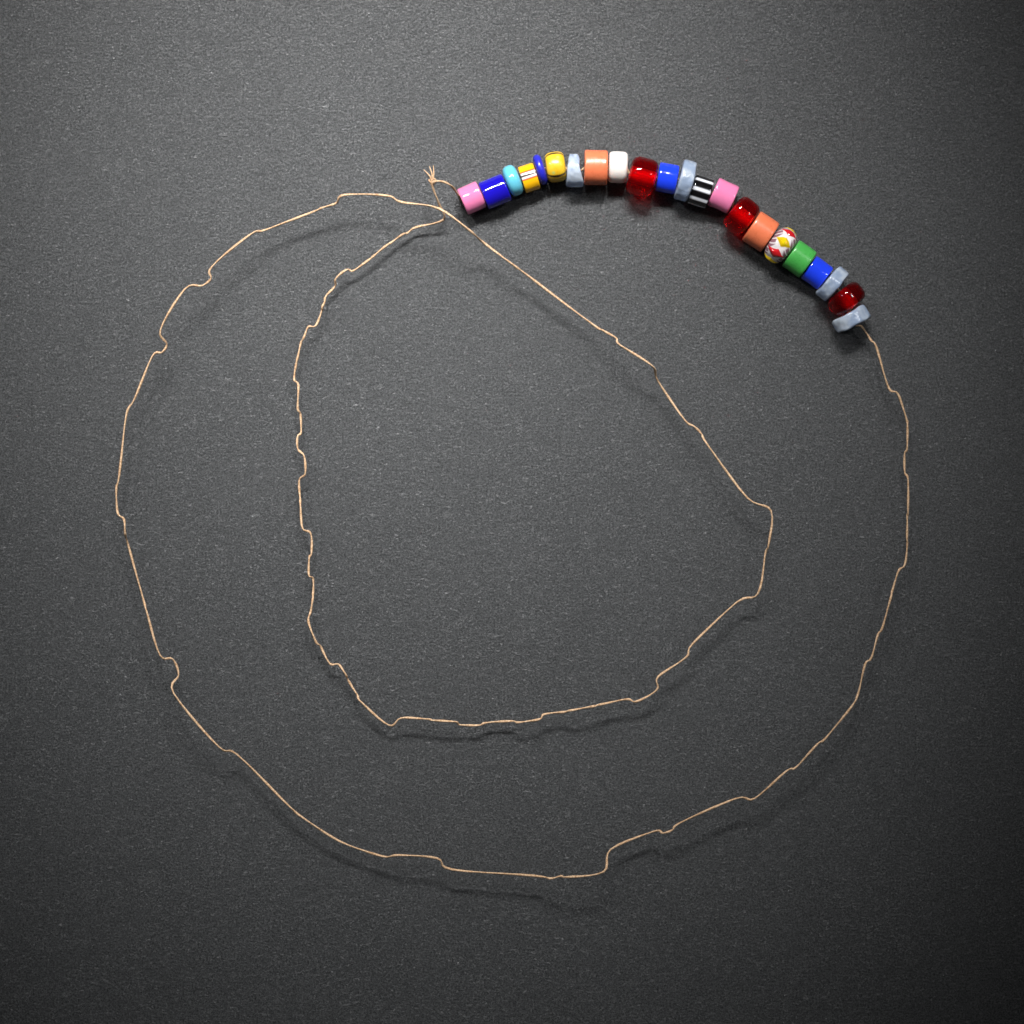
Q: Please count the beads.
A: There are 22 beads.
